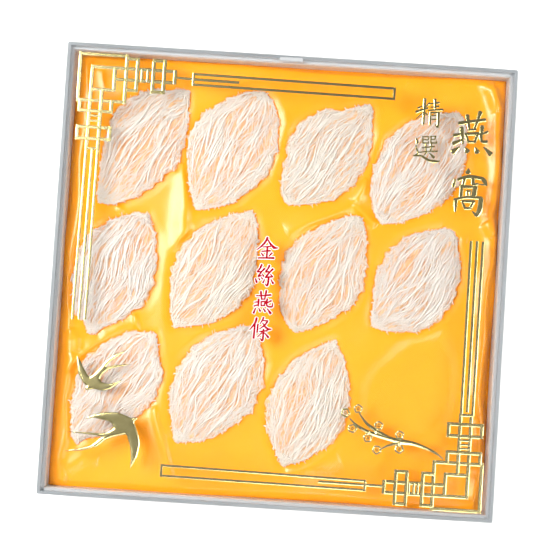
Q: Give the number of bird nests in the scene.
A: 11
